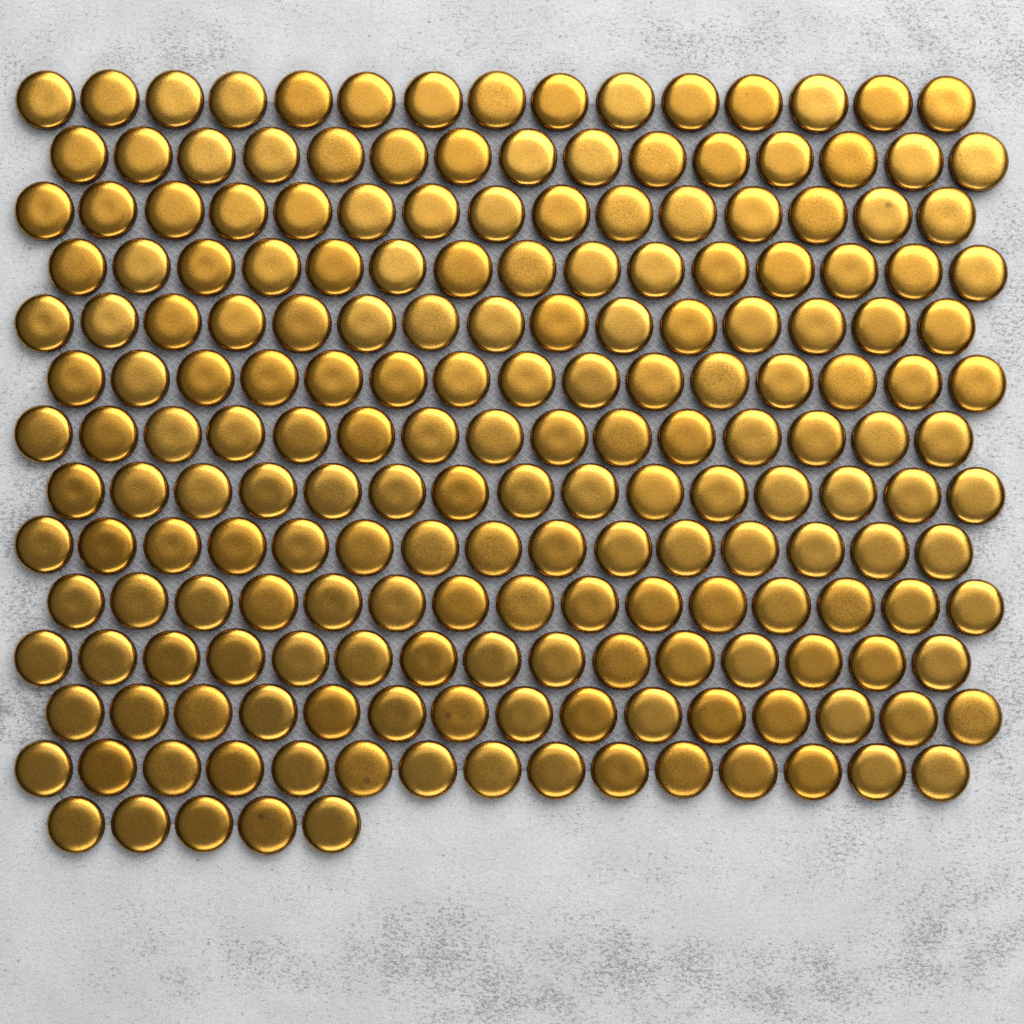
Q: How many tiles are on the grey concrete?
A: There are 200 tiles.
